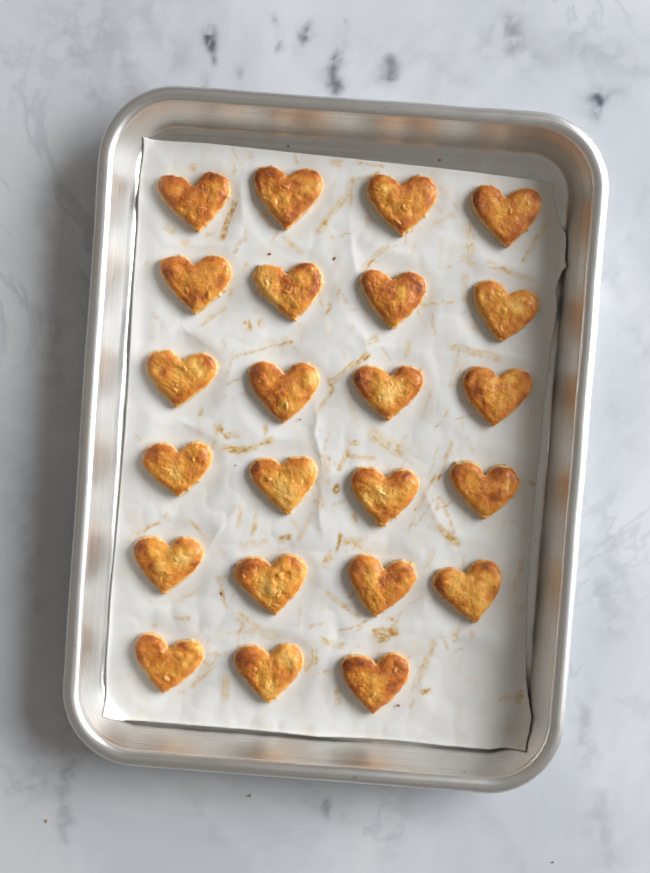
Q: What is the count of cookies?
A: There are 23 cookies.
